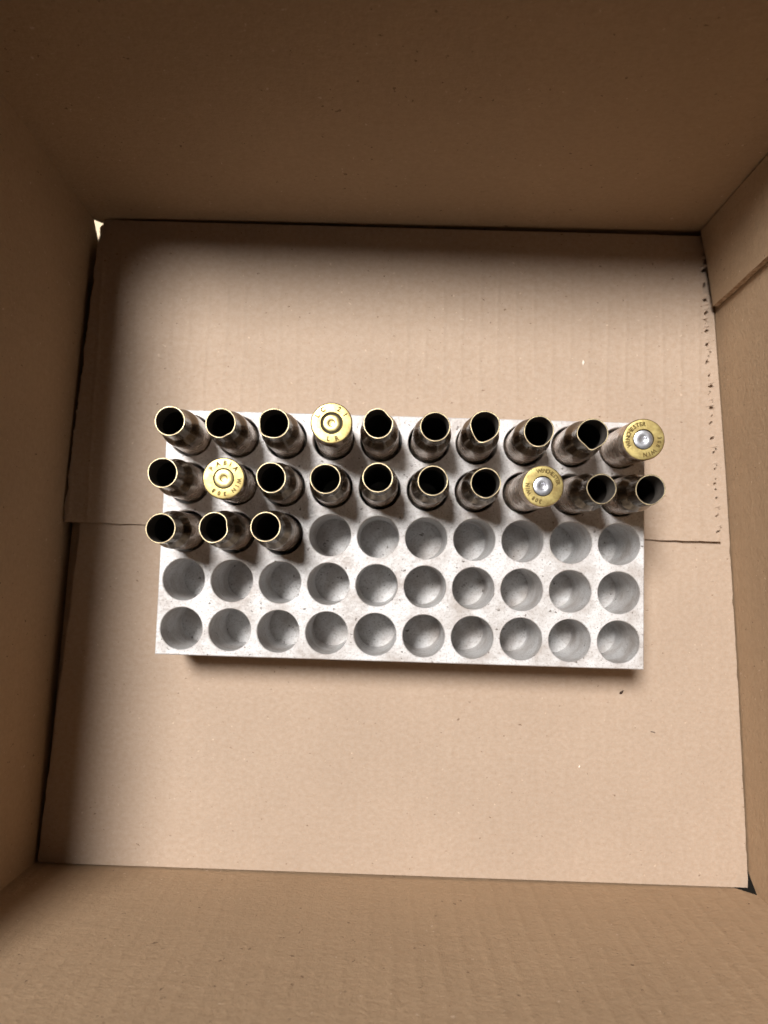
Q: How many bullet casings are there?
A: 23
